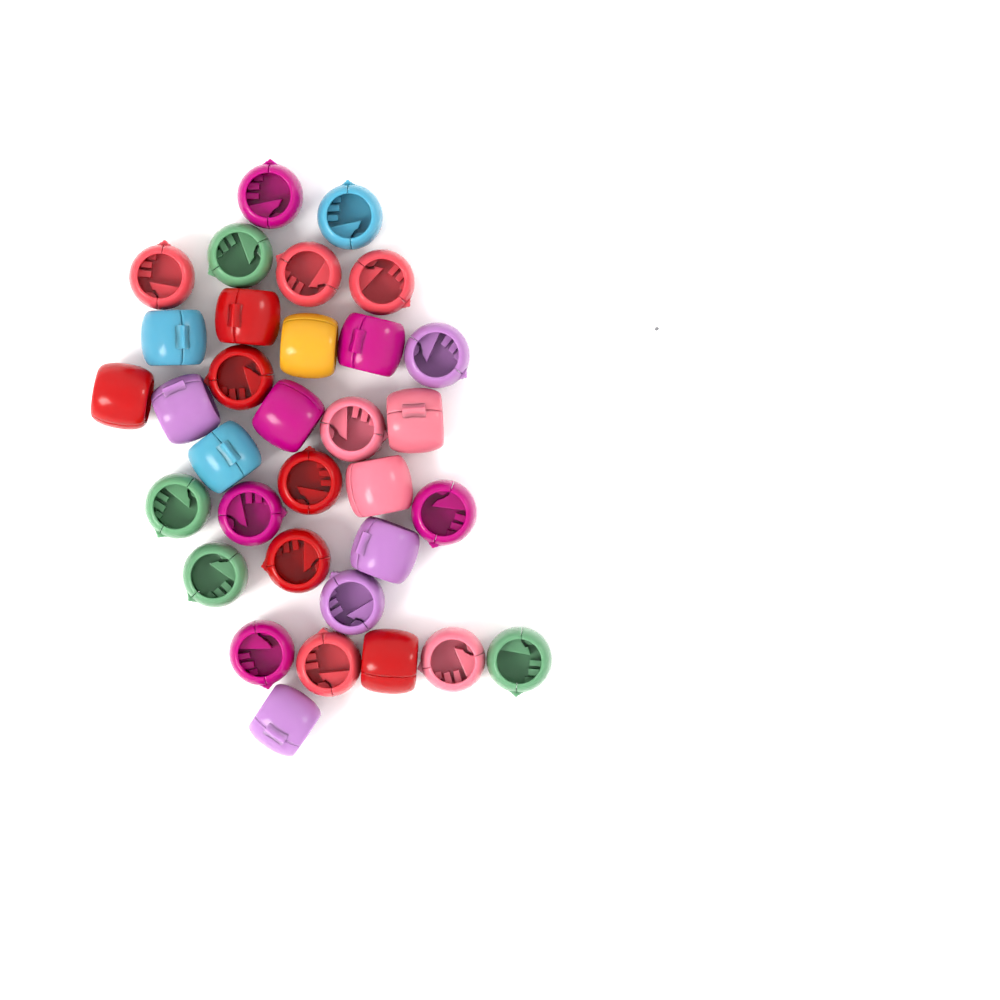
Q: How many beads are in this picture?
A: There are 33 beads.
